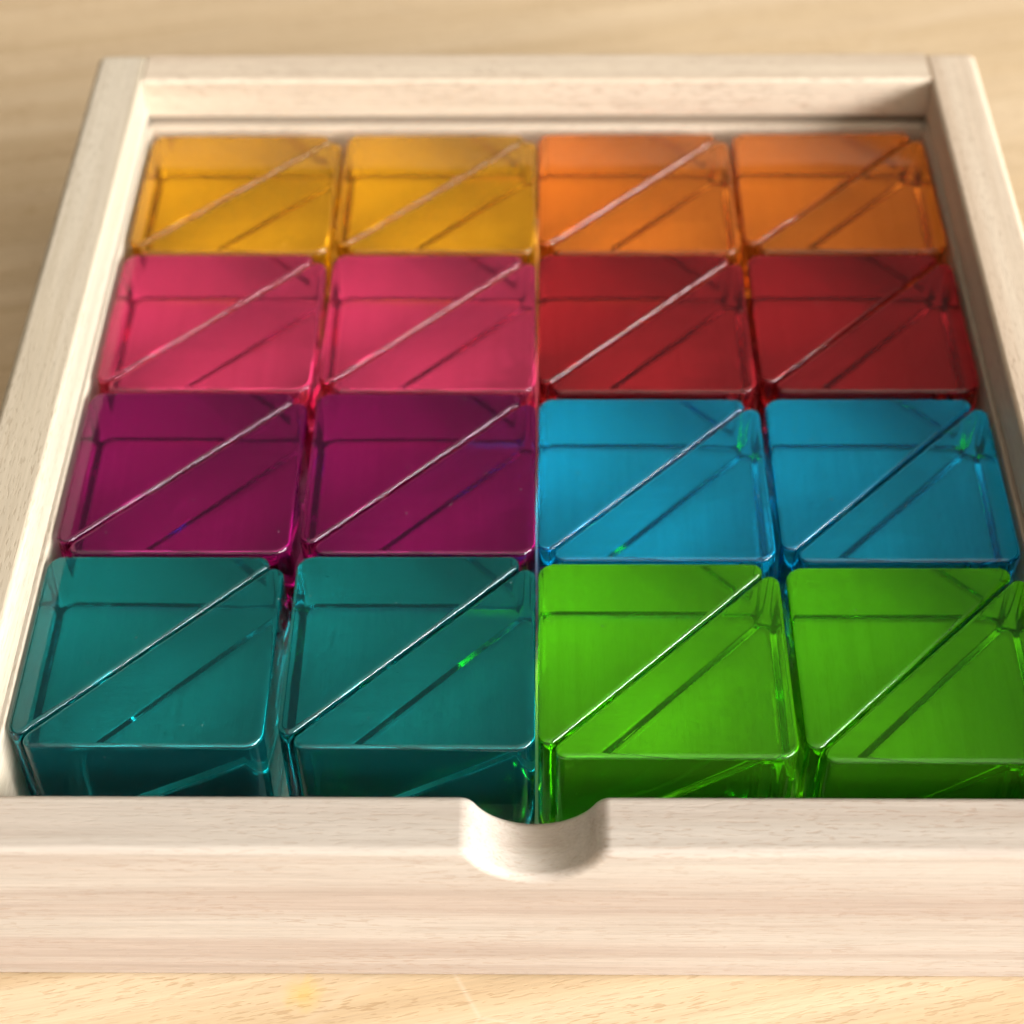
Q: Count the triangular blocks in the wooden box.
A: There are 32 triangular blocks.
